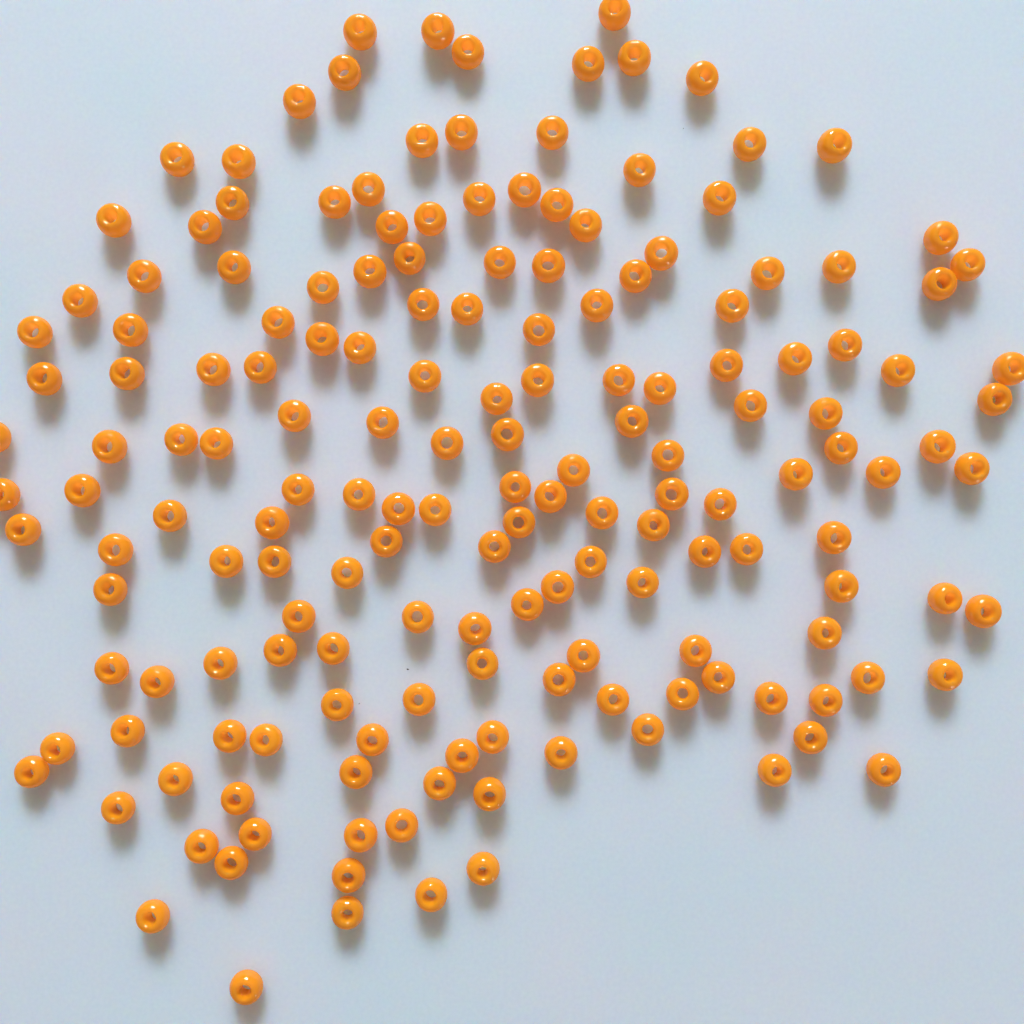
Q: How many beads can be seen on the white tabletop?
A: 172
